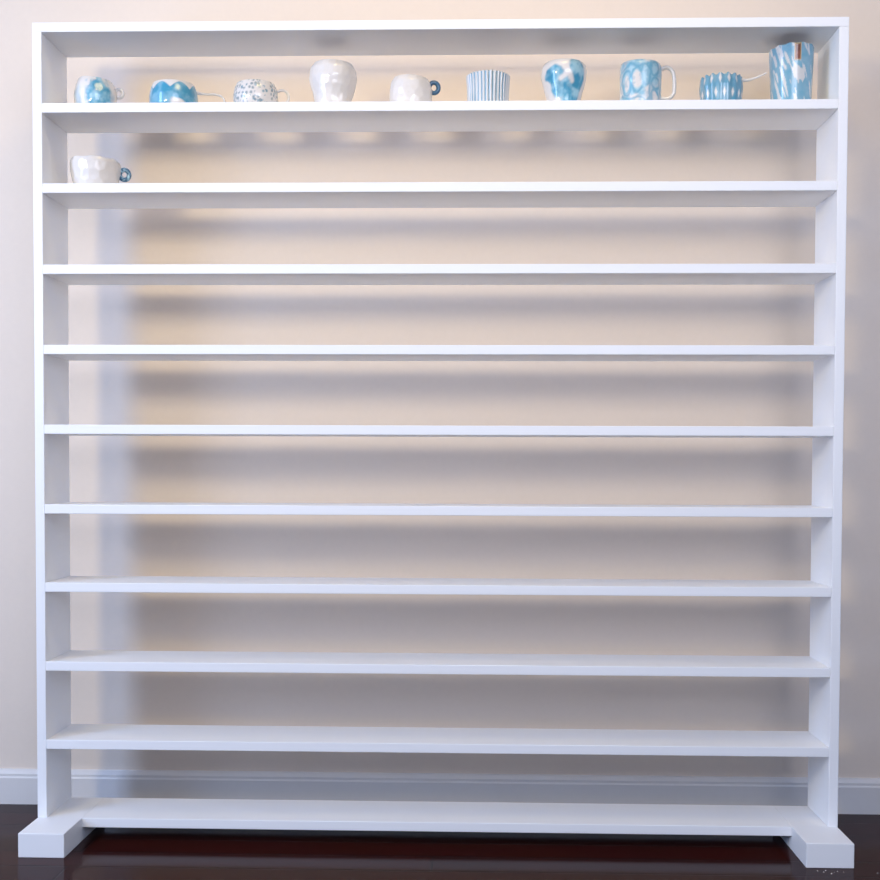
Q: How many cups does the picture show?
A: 11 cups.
